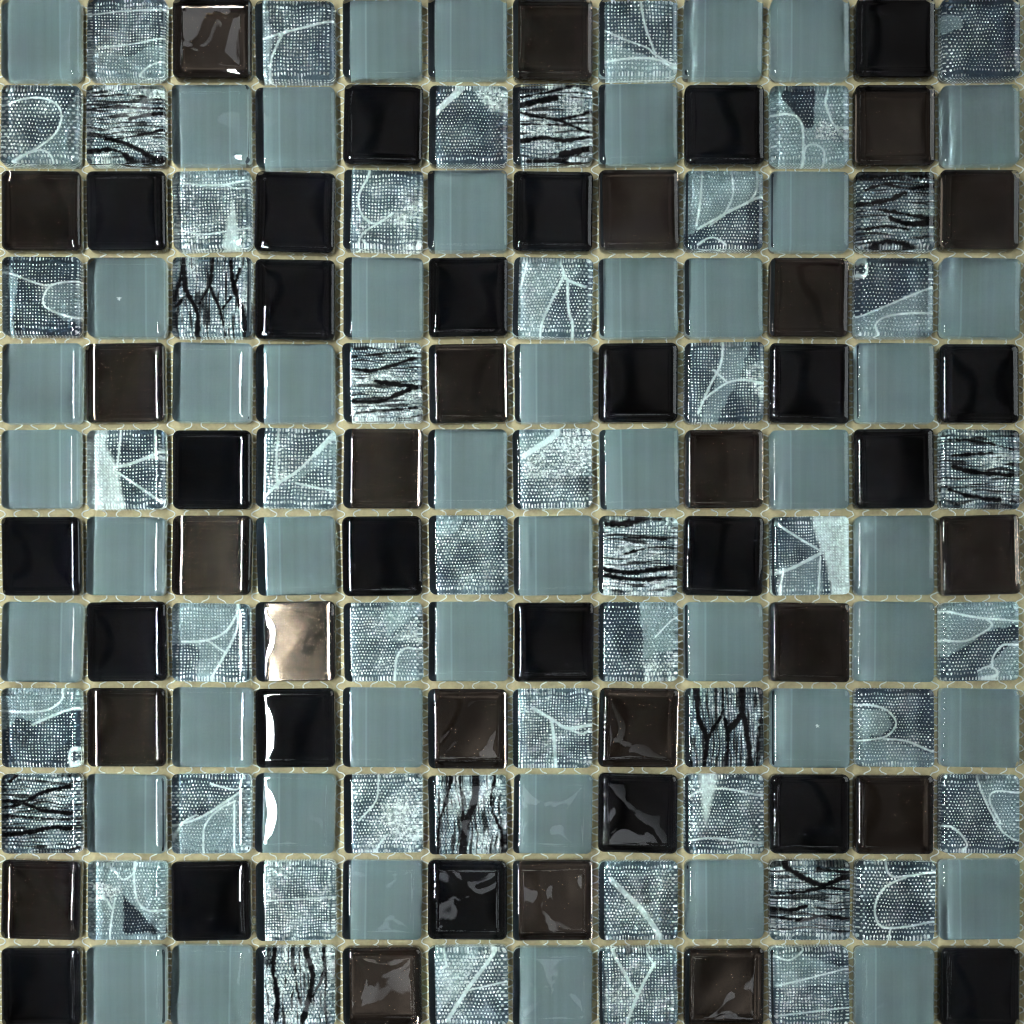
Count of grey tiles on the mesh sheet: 47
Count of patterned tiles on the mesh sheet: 49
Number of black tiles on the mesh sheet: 25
